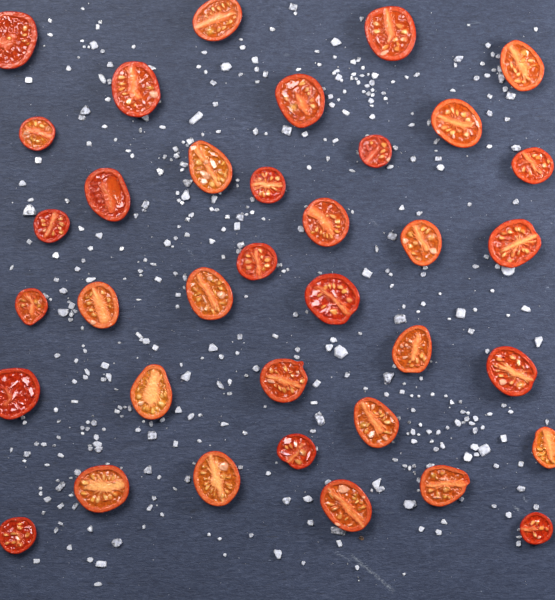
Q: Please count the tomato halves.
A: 36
